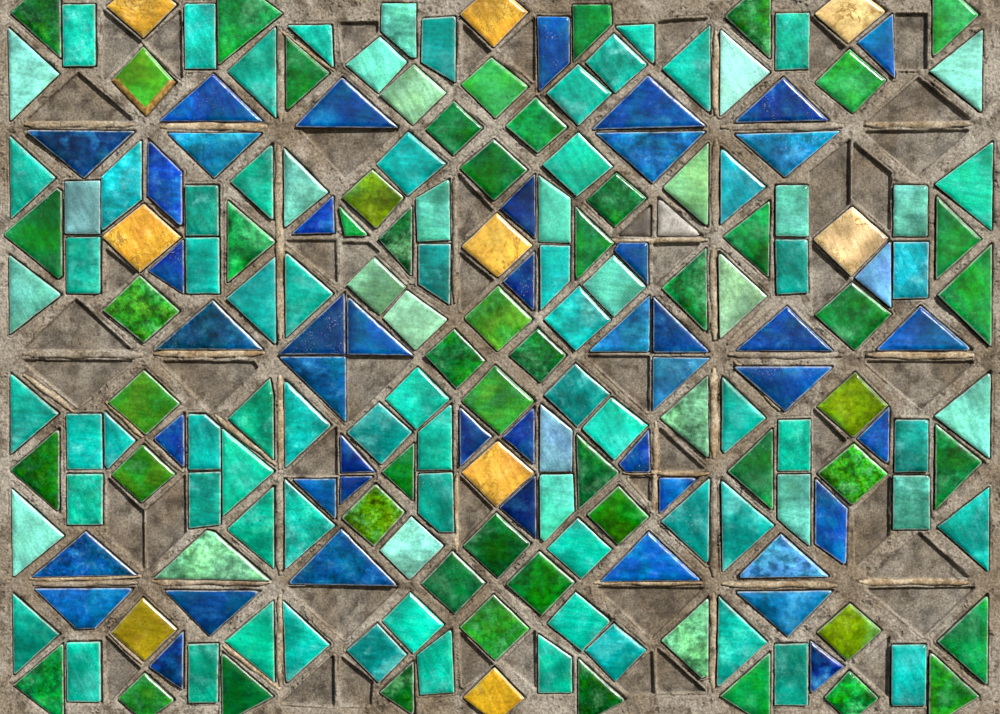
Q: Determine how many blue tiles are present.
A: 48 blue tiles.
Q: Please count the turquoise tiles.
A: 84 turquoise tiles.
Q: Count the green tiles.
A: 62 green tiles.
